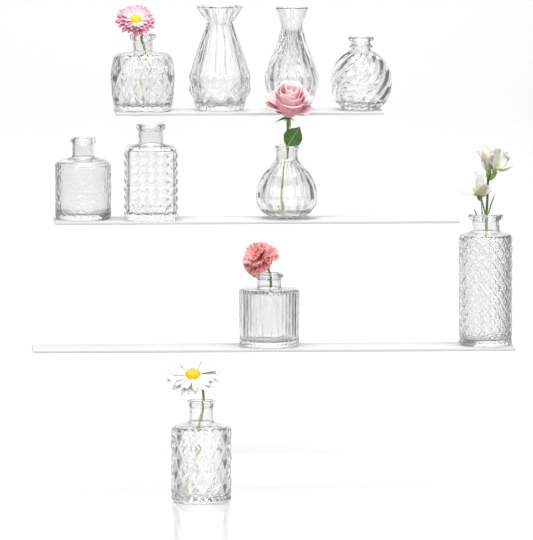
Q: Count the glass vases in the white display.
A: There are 10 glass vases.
